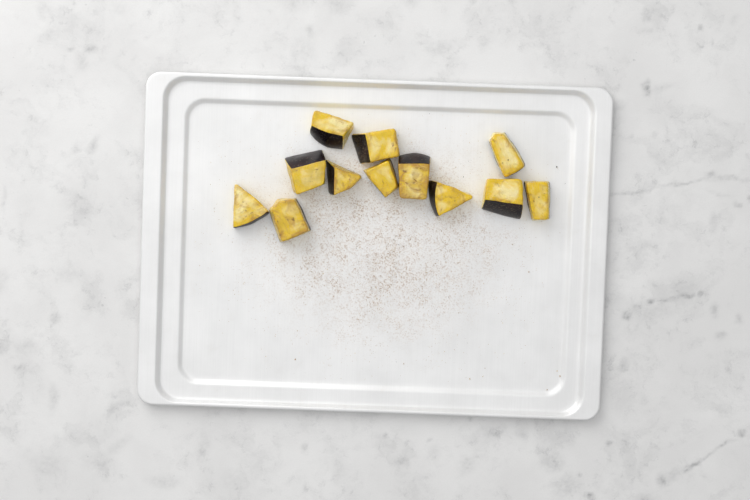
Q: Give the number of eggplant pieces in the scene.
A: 12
